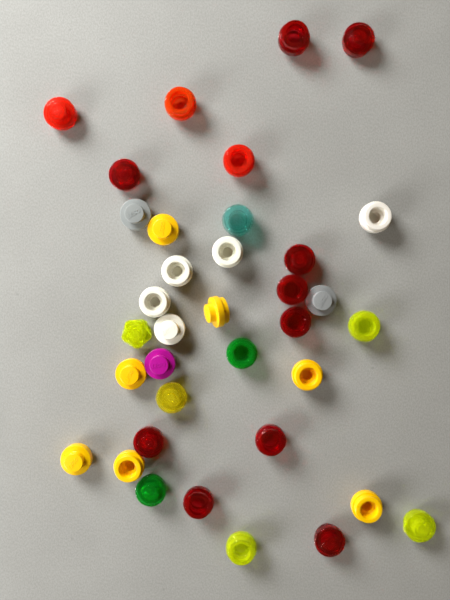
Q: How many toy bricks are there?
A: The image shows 36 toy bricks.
